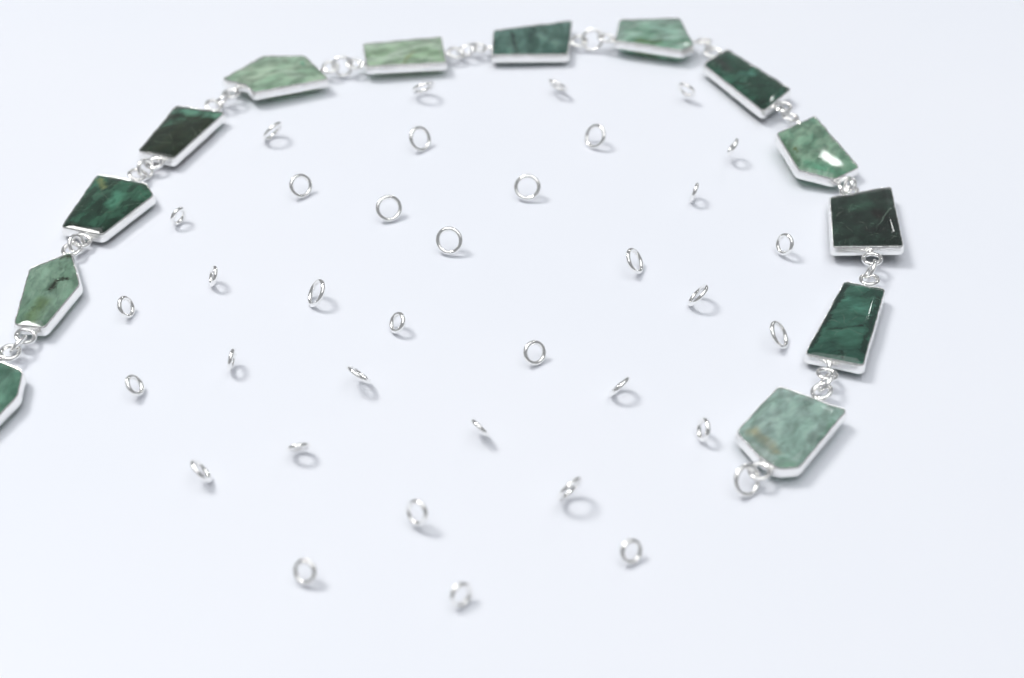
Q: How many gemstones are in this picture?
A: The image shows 13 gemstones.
